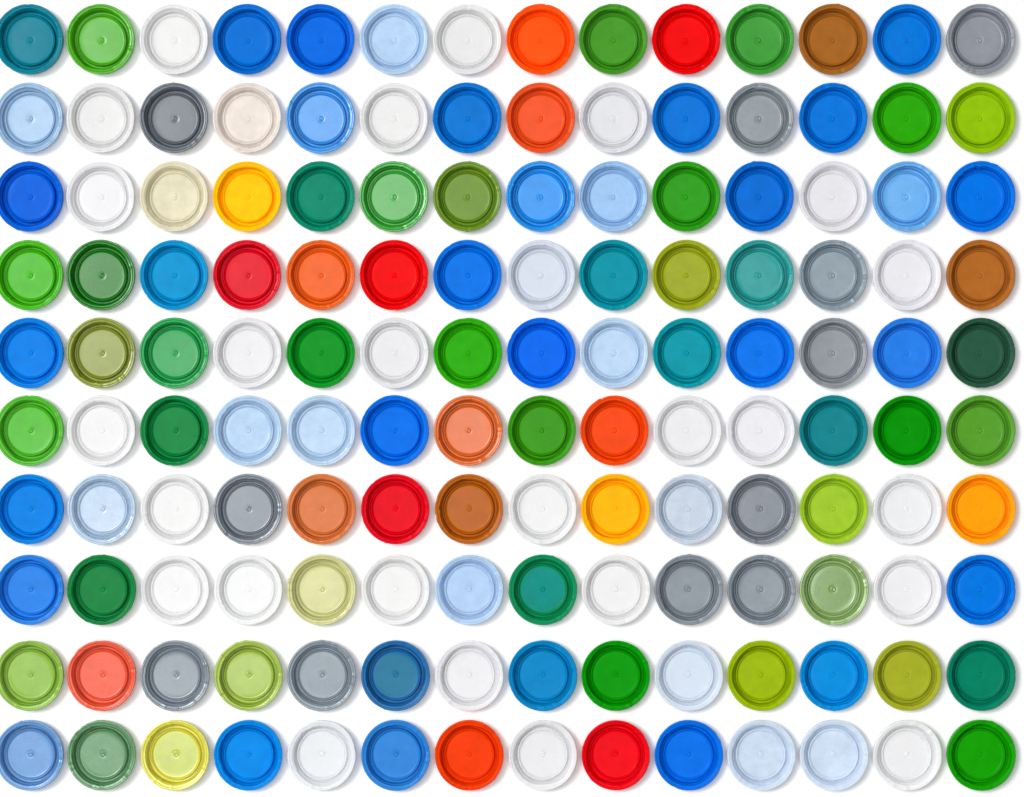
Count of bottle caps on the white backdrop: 140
